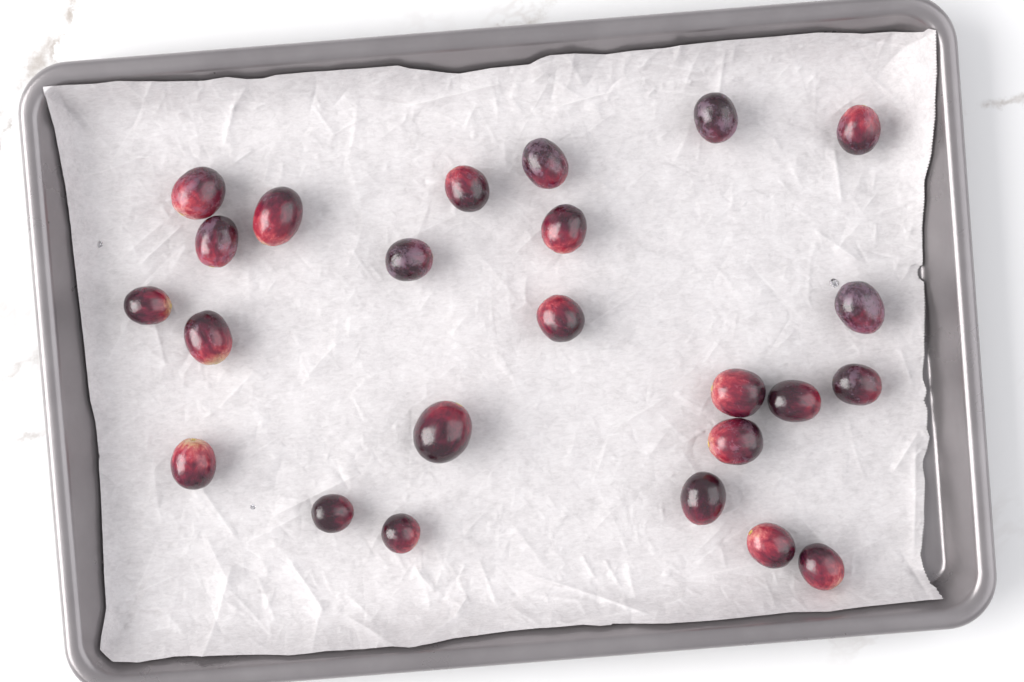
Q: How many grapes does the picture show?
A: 24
